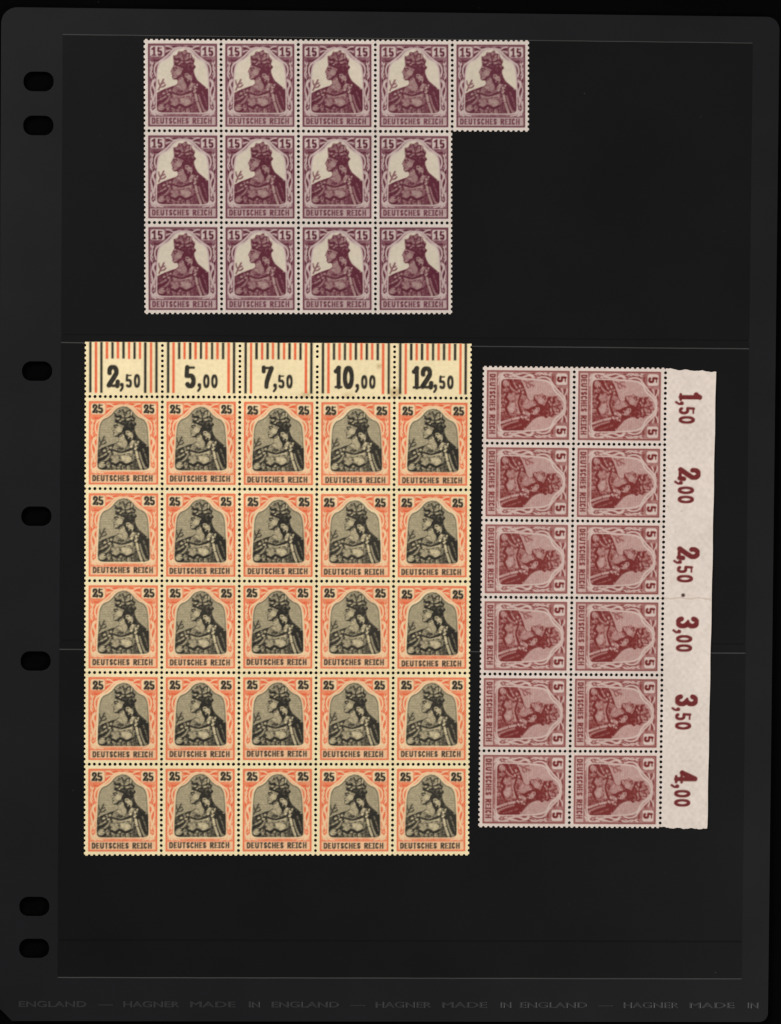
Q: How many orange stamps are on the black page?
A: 25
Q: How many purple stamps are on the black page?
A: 13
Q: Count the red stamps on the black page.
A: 12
